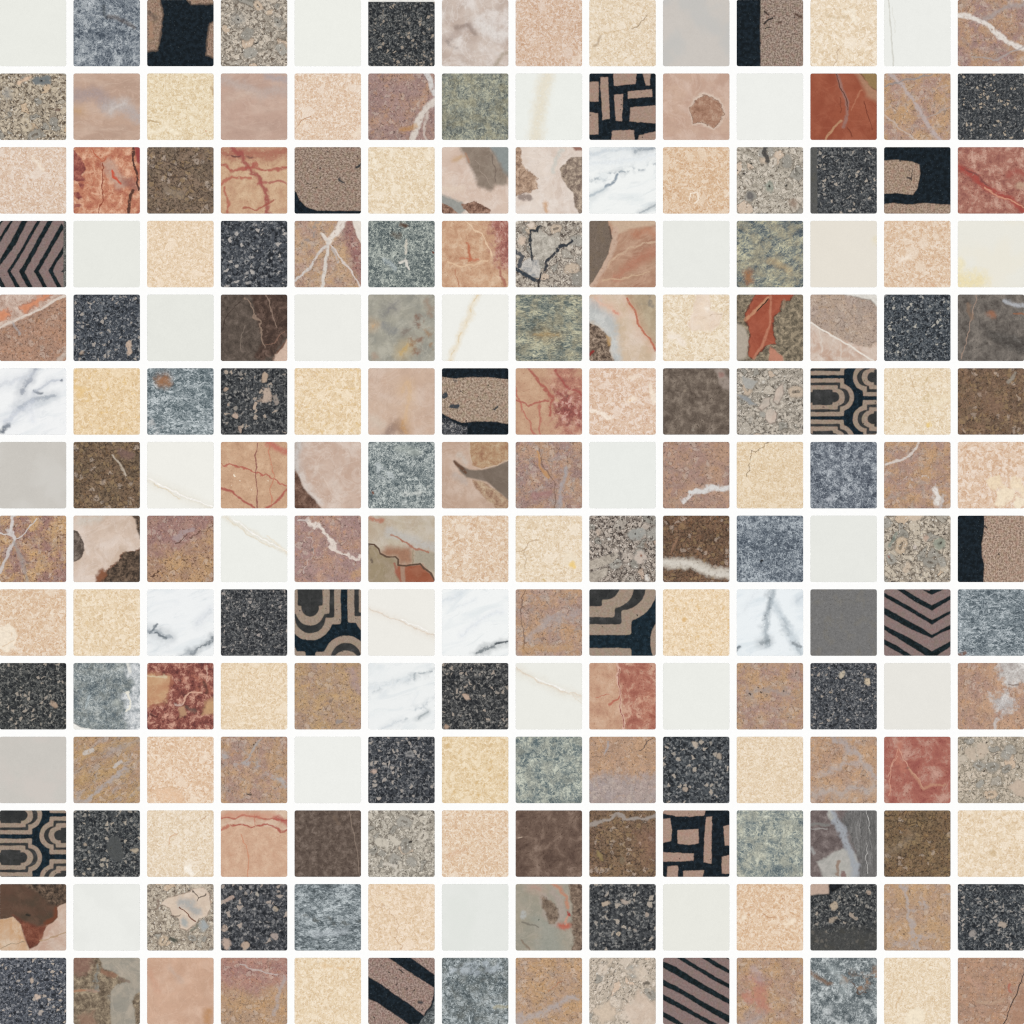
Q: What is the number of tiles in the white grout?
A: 196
